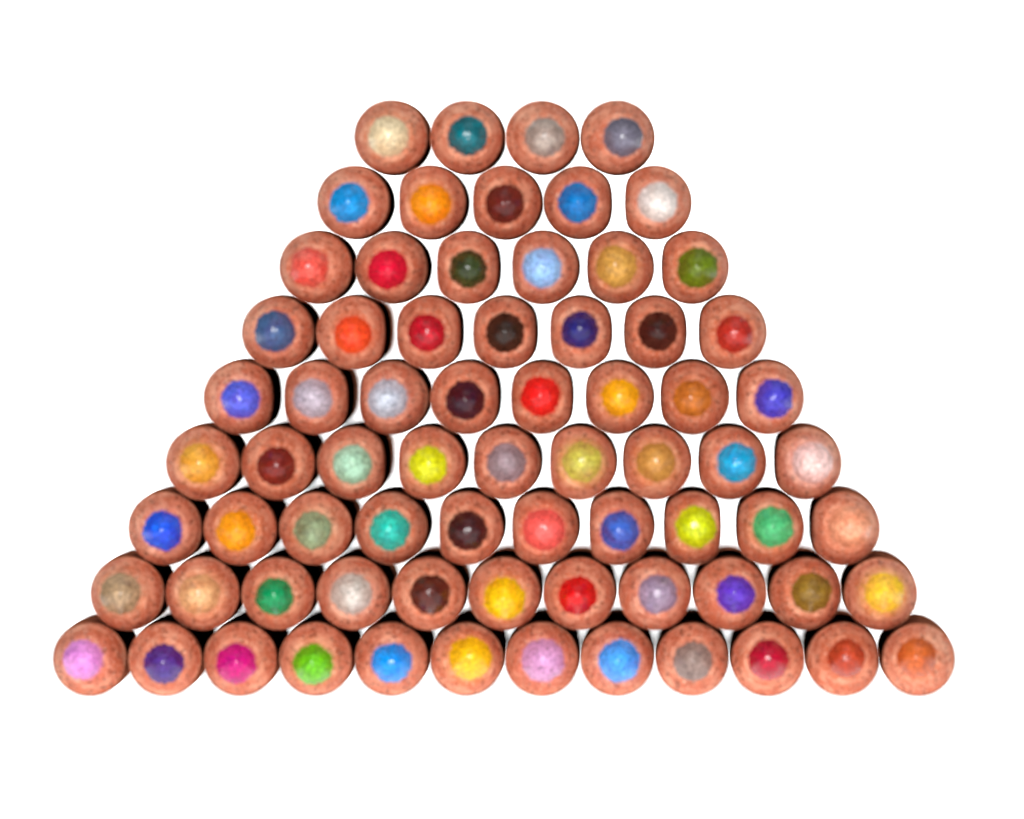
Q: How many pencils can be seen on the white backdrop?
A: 72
